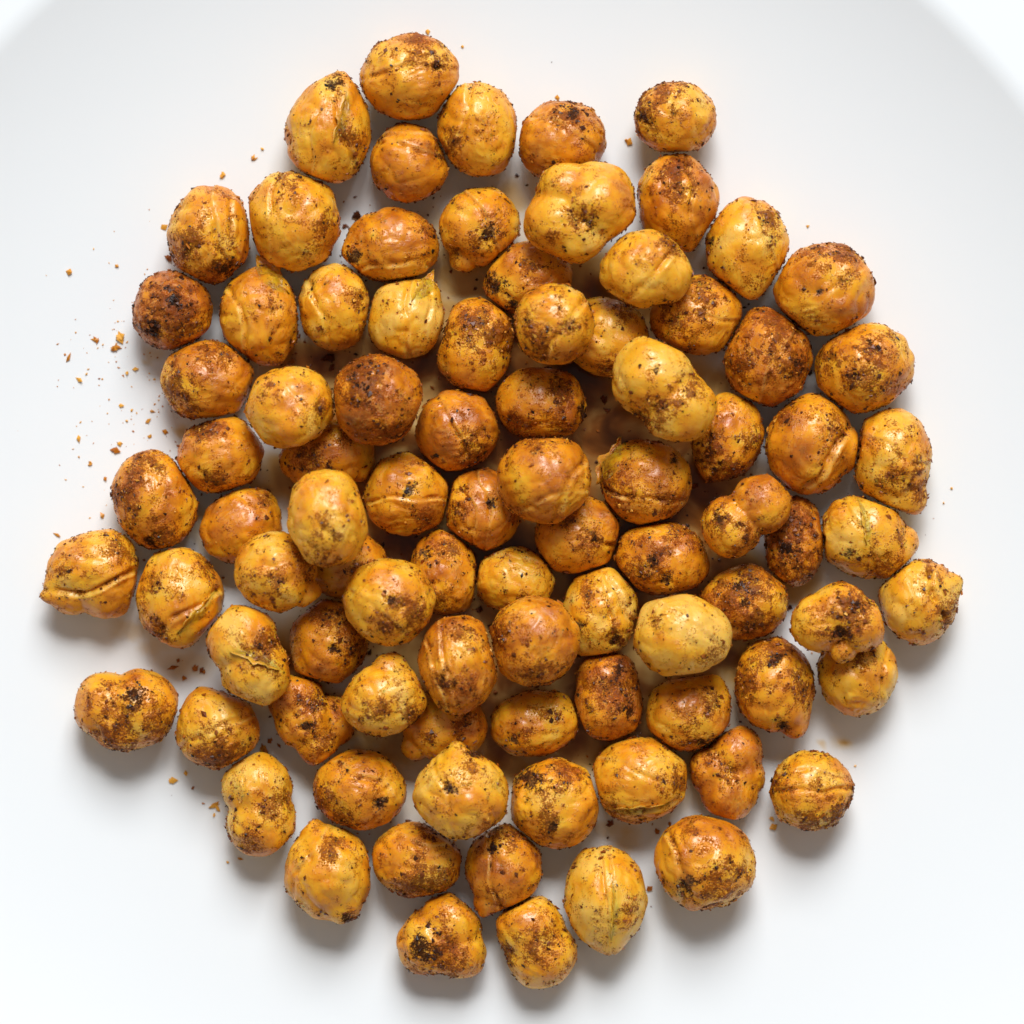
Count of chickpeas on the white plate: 89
